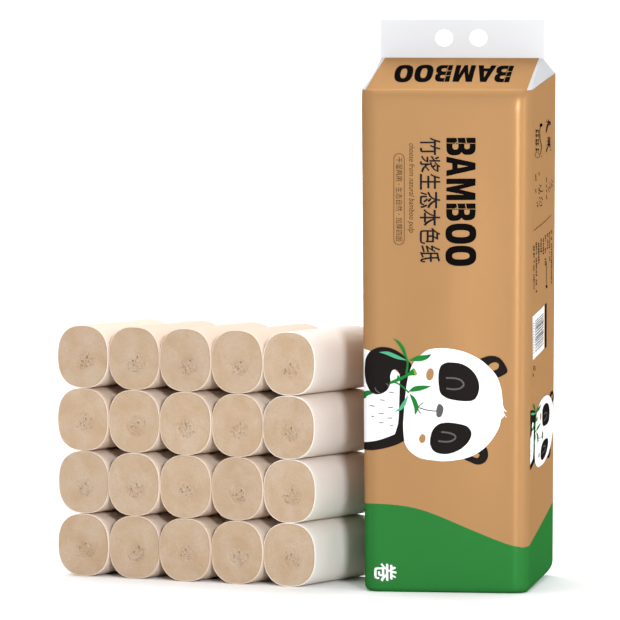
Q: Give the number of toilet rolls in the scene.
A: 20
